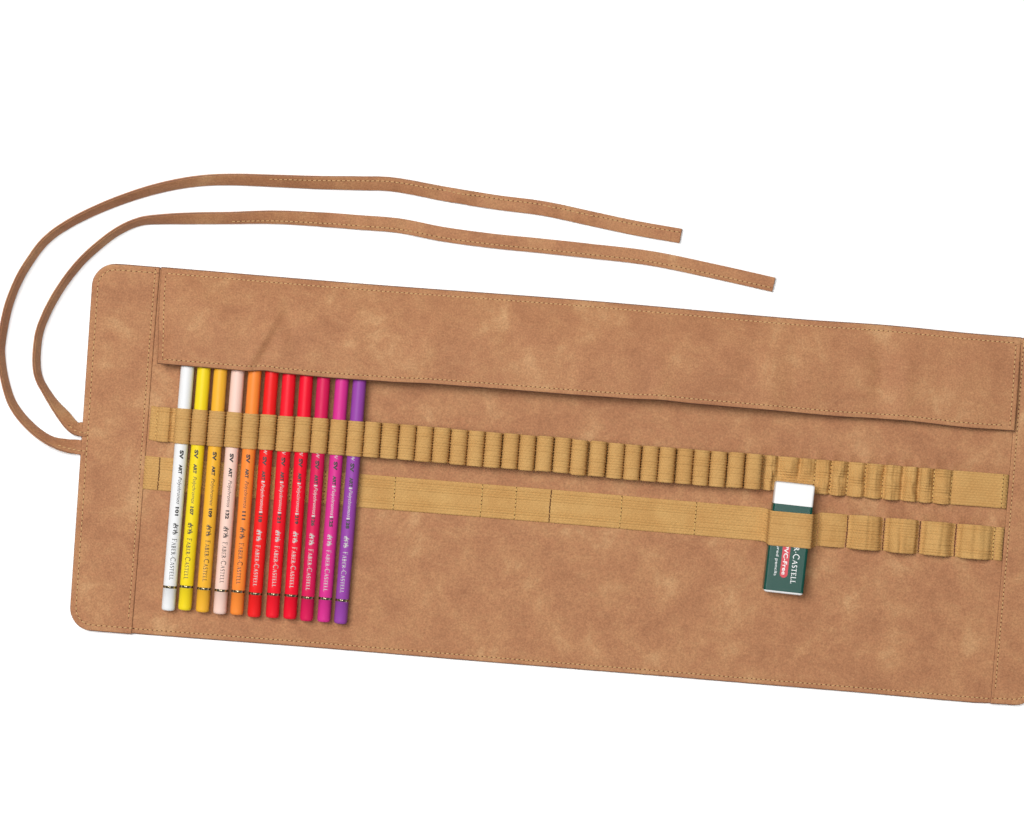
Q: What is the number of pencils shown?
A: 11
